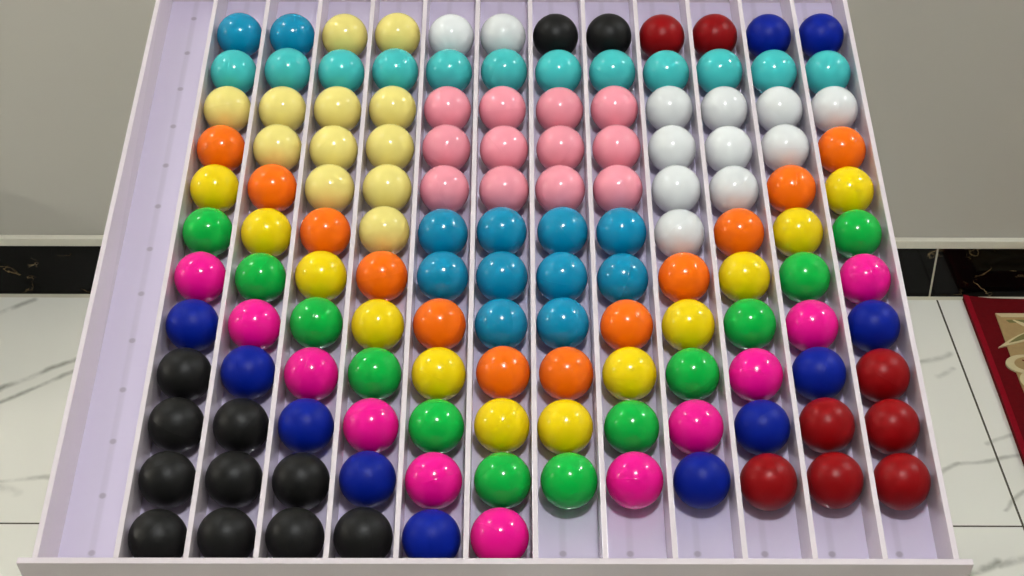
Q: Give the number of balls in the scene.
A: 138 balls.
